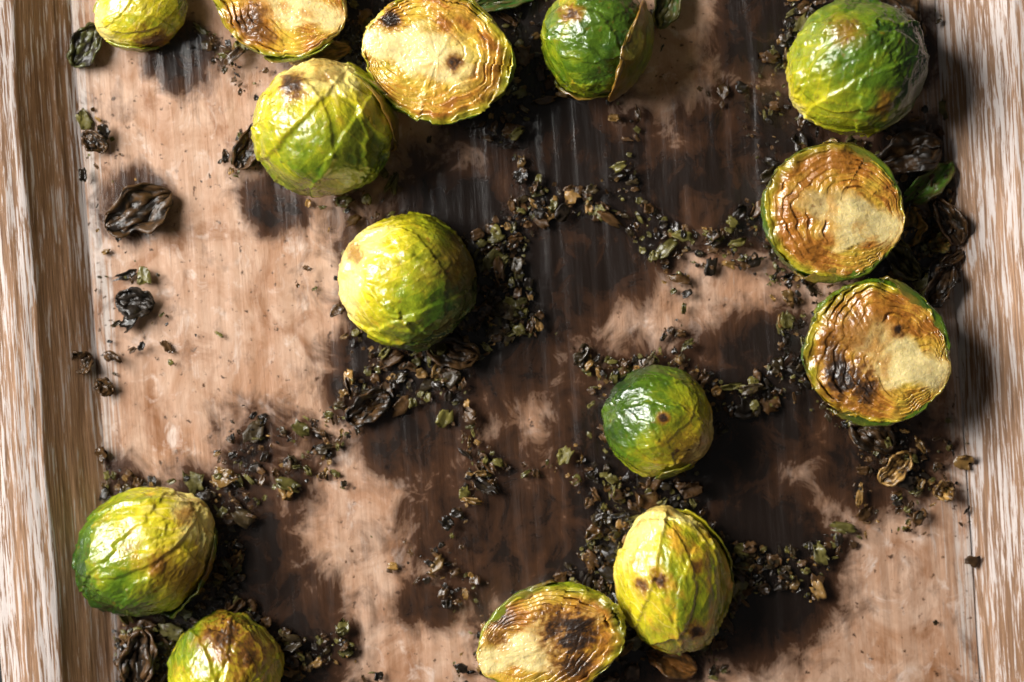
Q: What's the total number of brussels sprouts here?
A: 14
